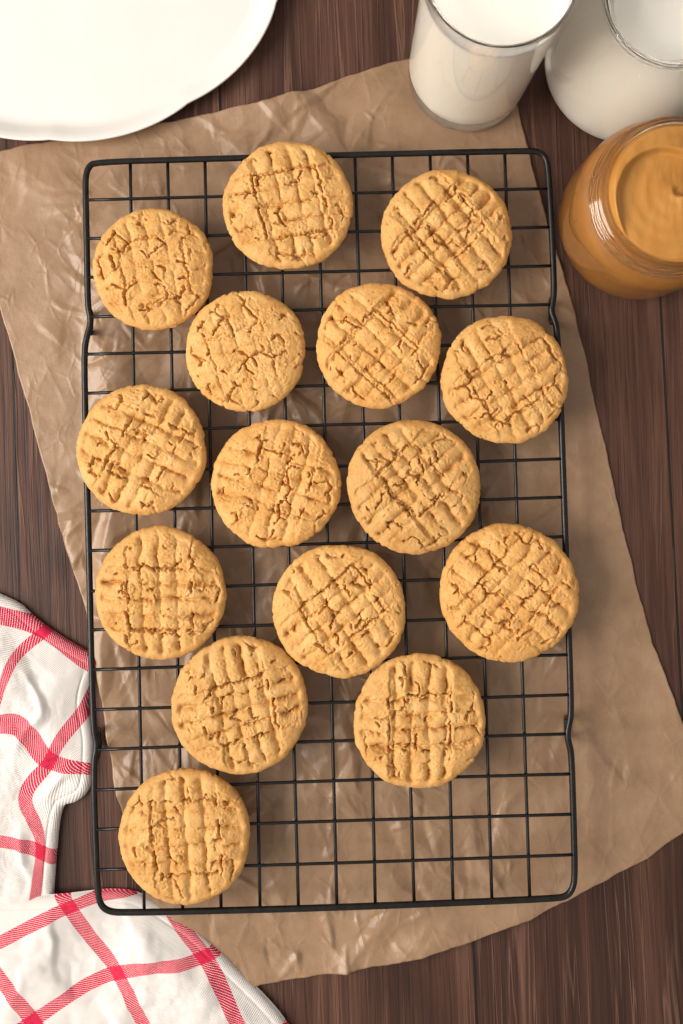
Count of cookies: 15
